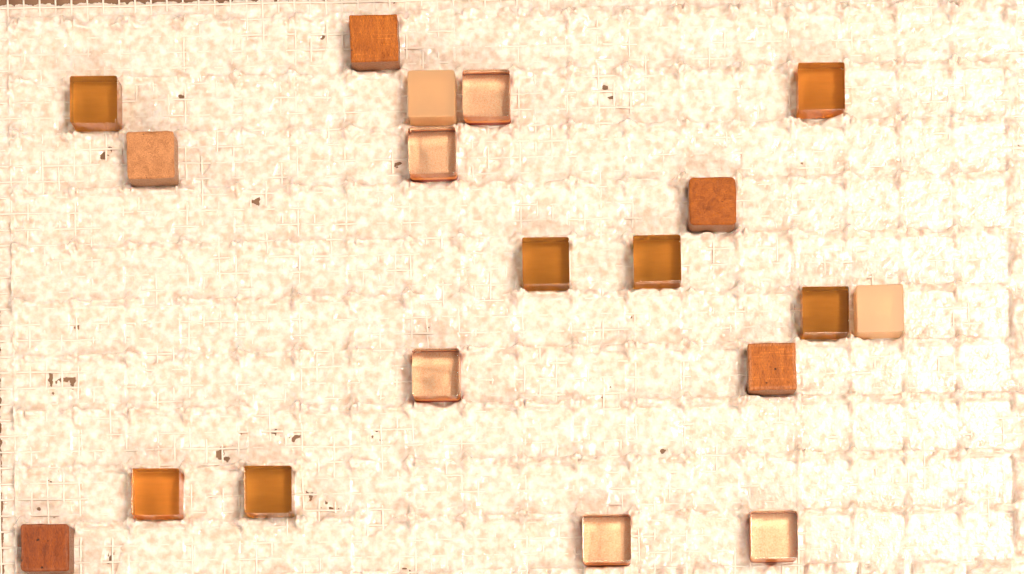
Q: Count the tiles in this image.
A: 19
